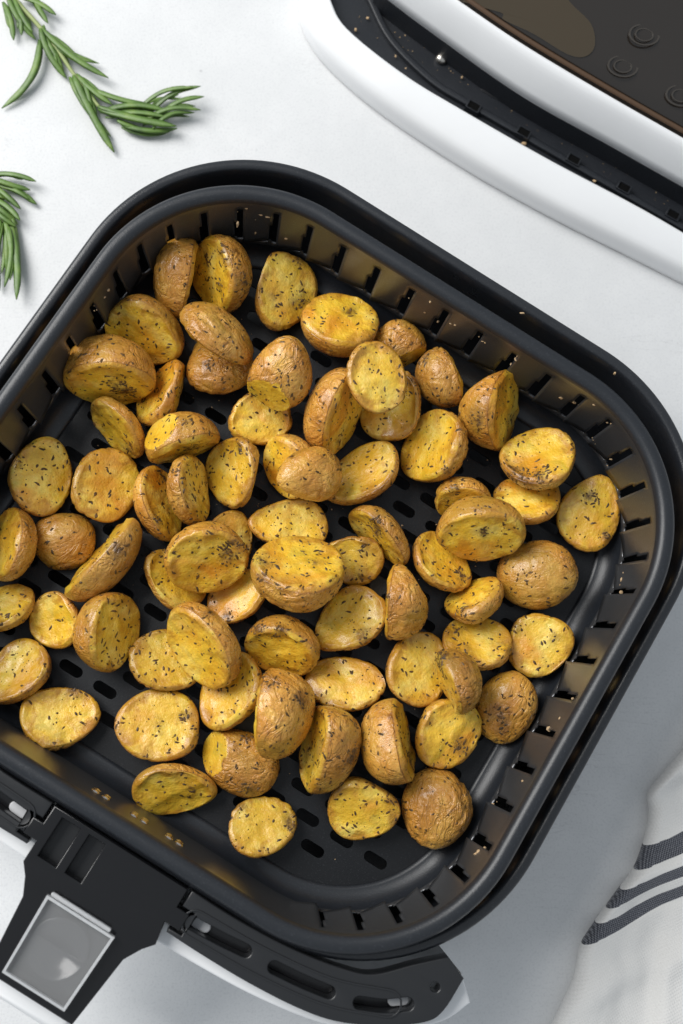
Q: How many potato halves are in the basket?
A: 74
